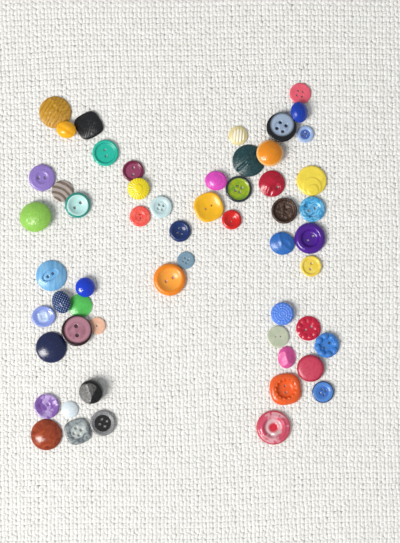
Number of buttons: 56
